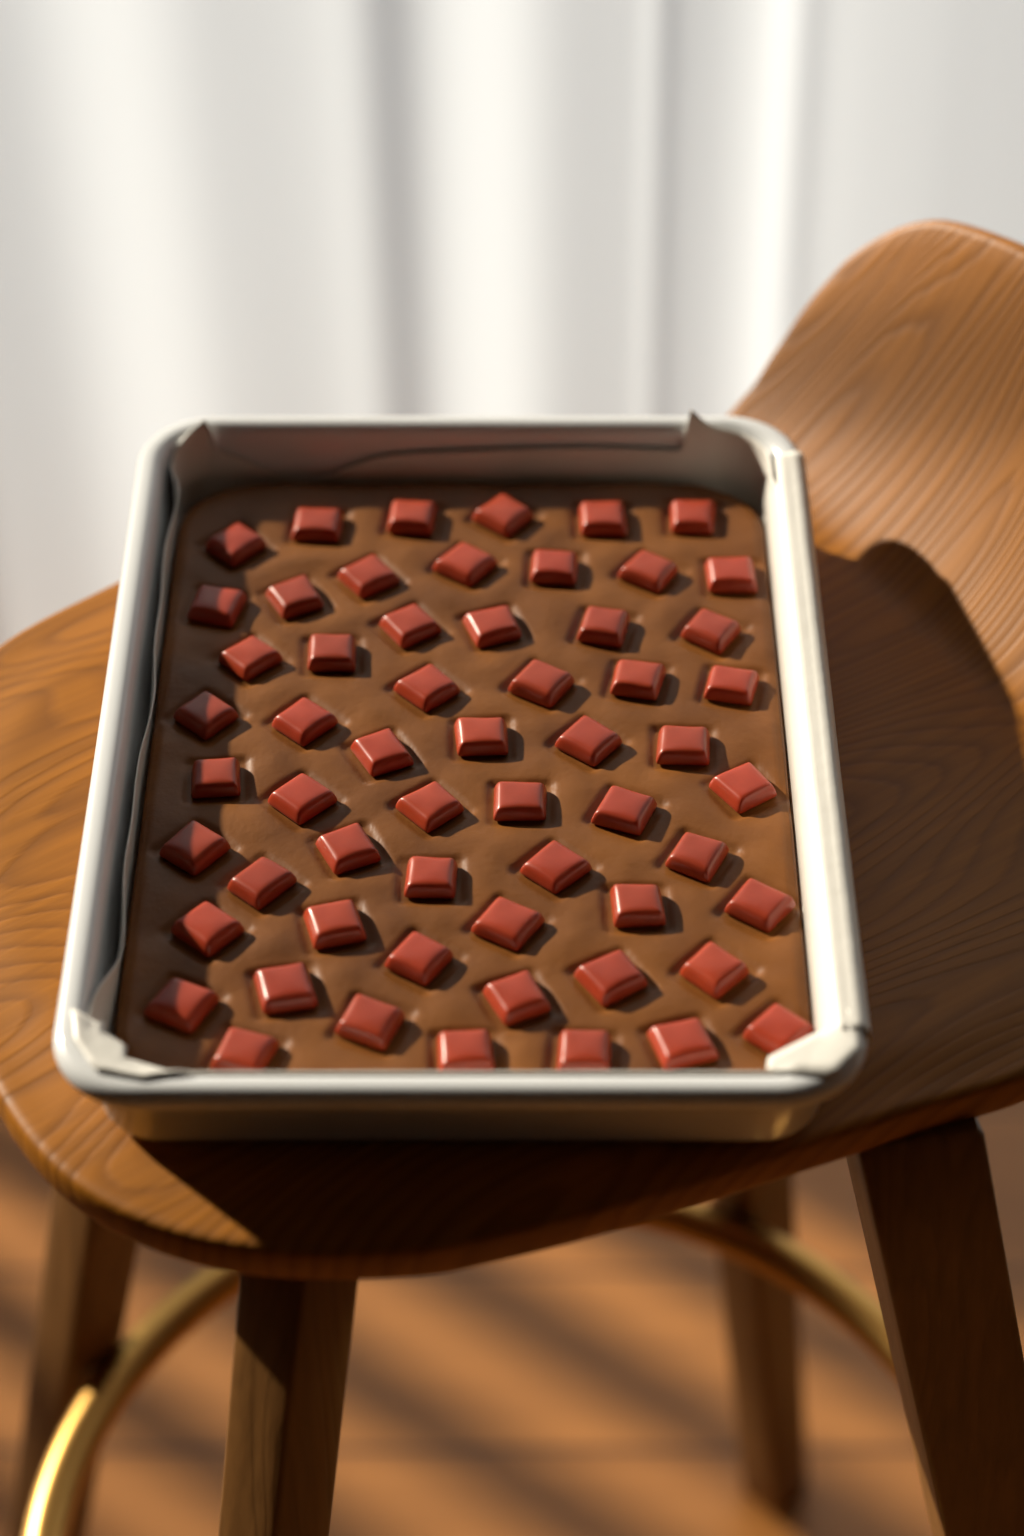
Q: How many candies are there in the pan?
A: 58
